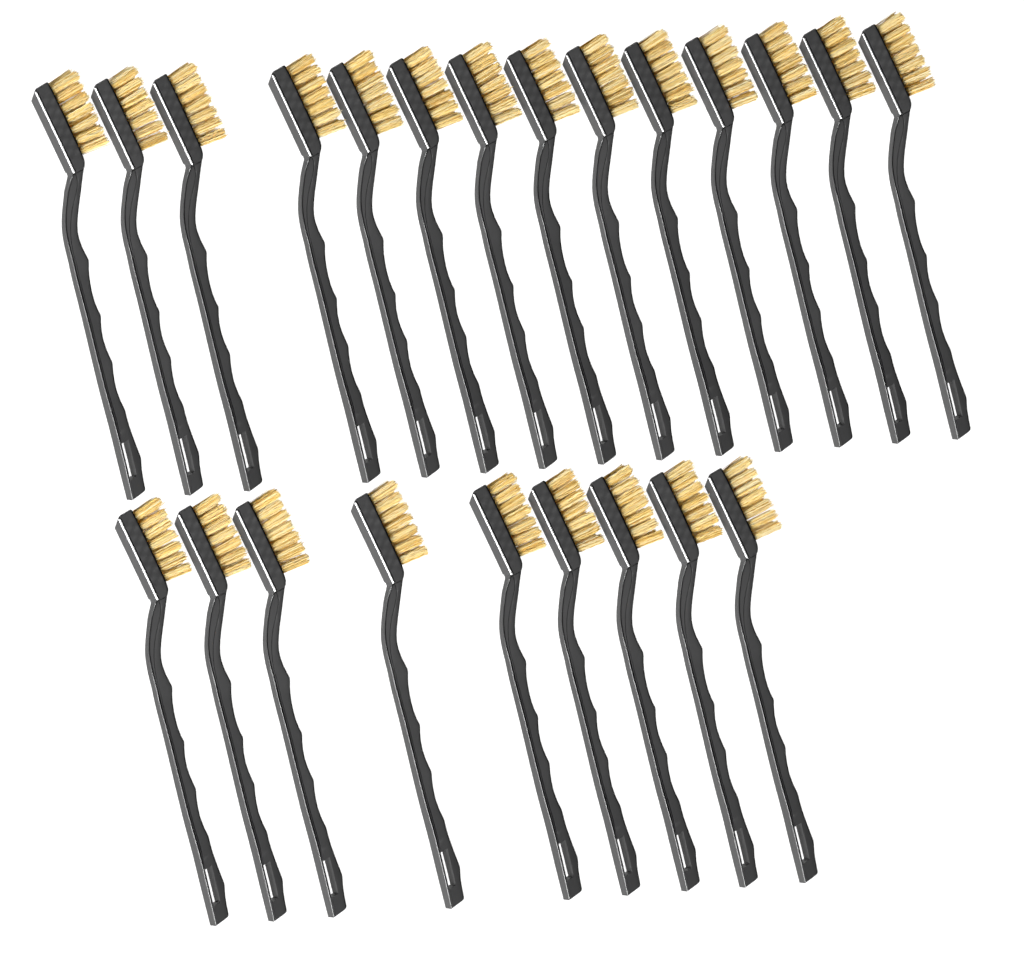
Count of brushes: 23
